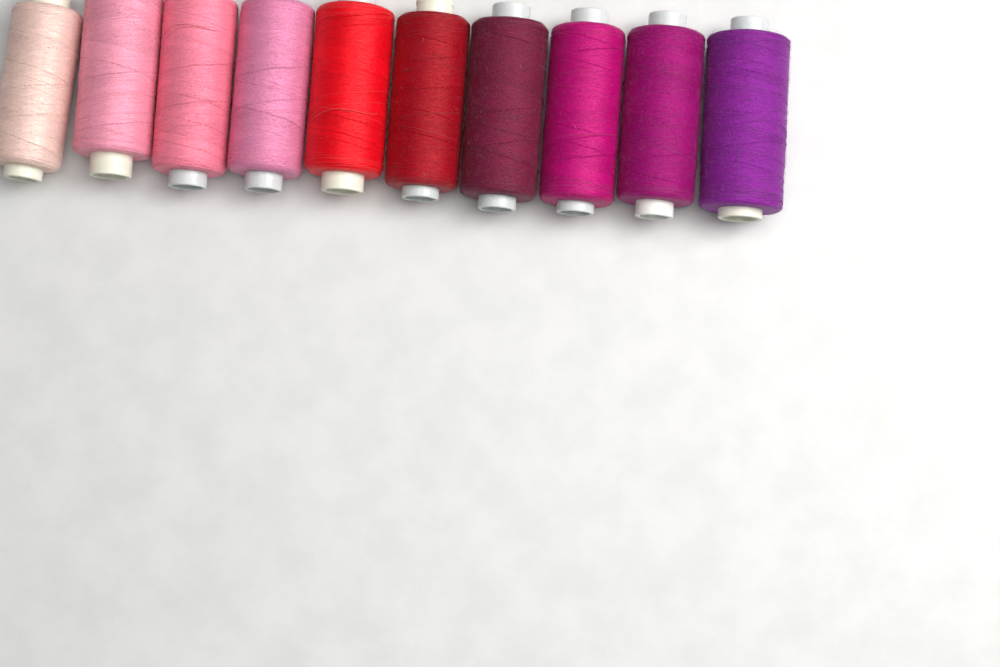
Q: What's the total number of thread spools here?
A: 10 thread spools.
